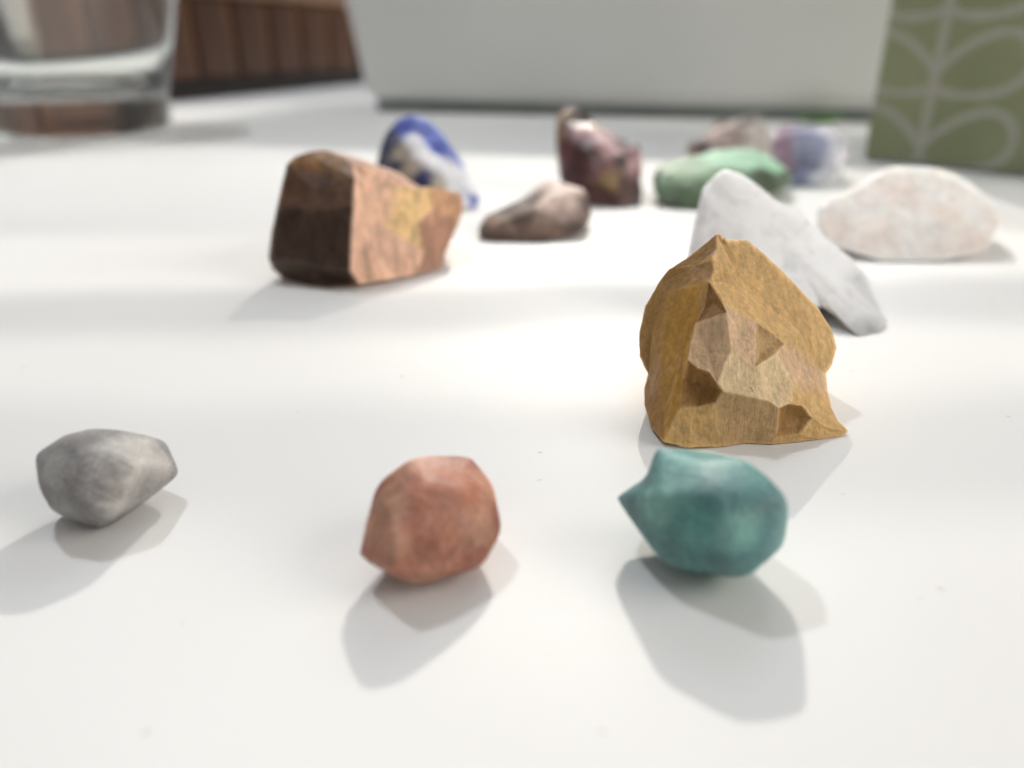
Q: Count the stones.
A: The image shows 13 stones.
